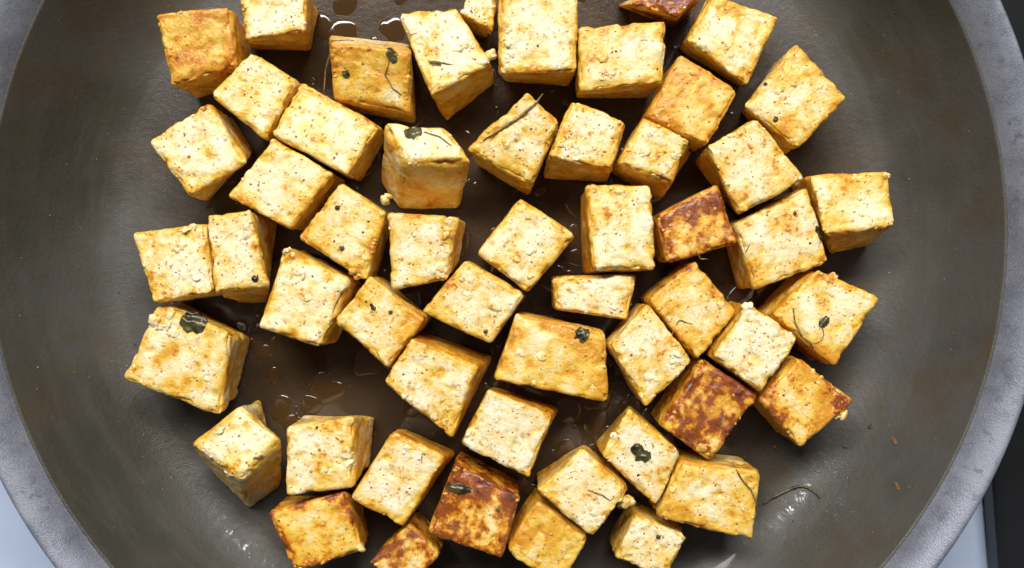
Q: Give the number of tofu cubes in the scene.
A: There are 54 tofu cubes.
